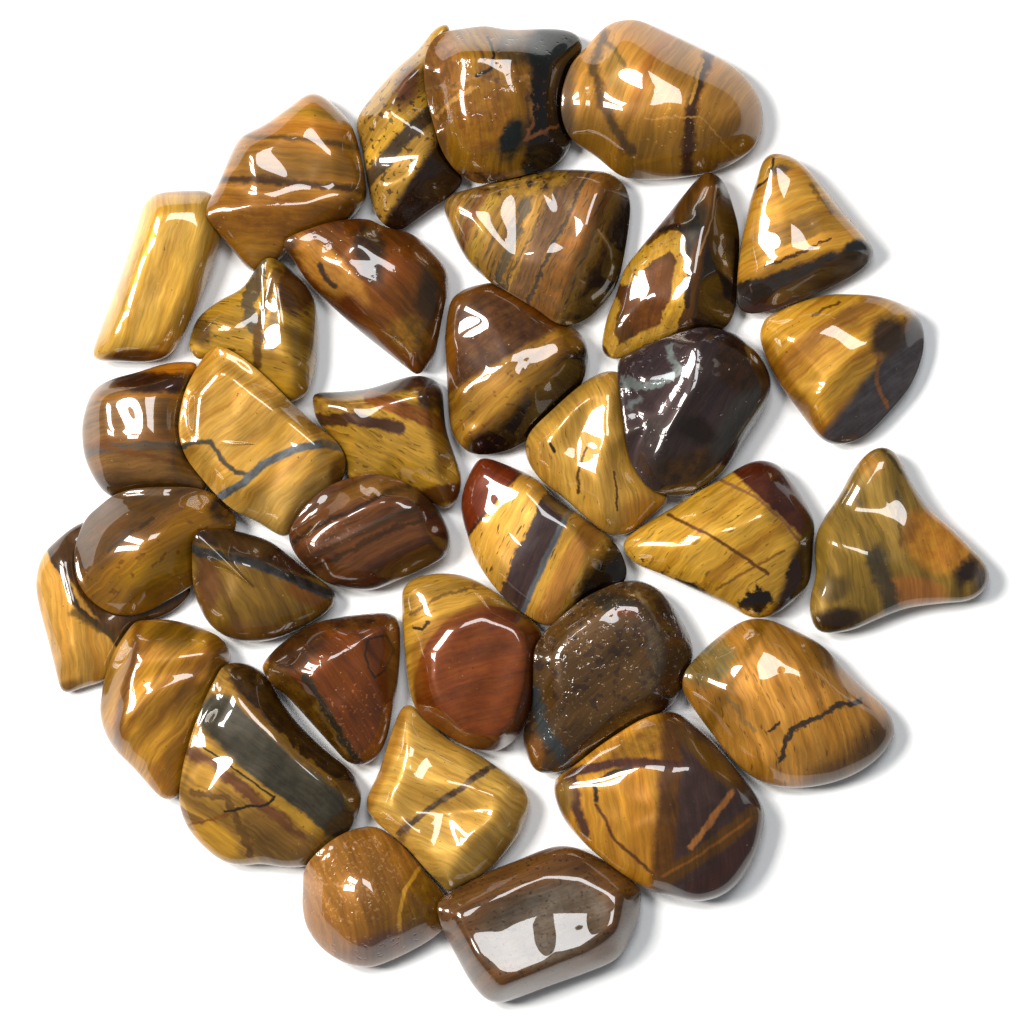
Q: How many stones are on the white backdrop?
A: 34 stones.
